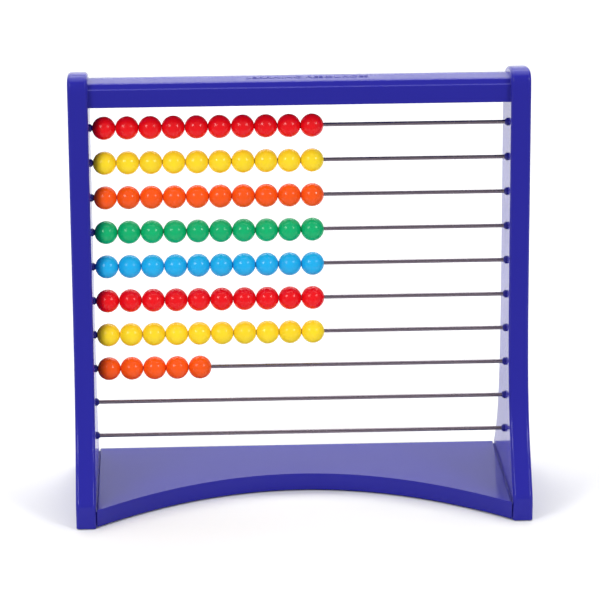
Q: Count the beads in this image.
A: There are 75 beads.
